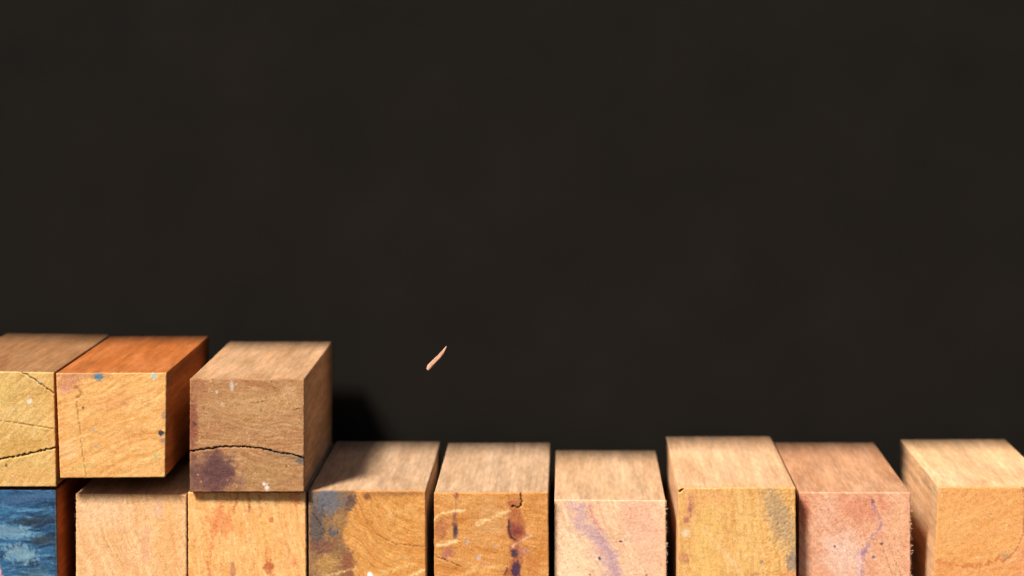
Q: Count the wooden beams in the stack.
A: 12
